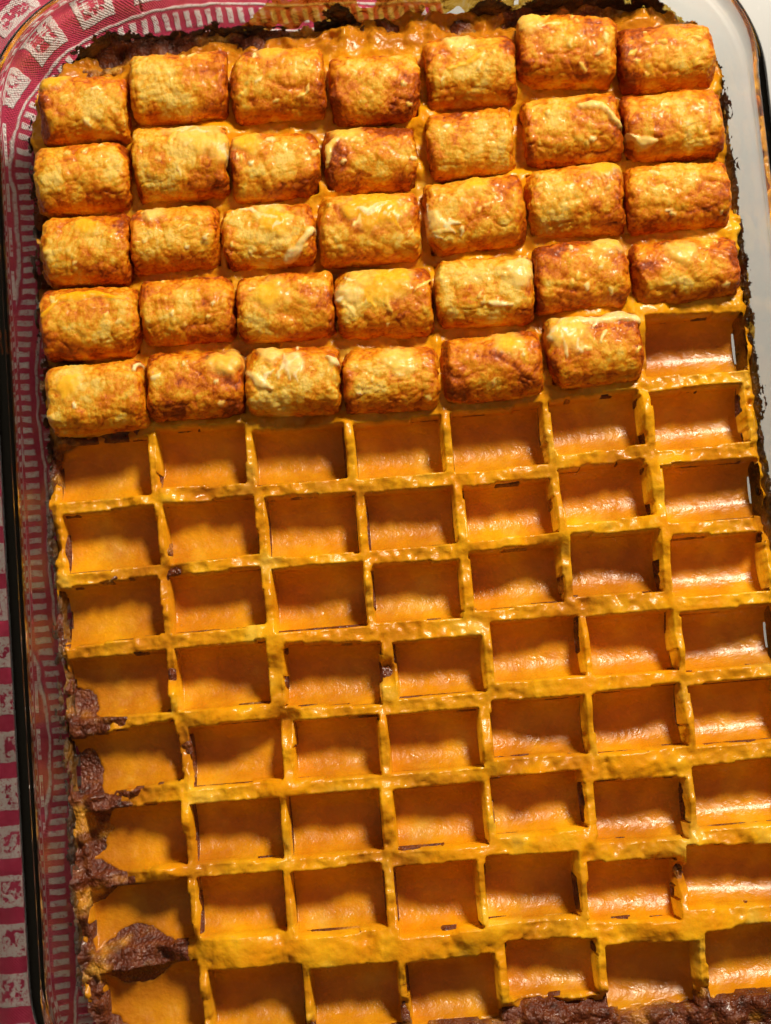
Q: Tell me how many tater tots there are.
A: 34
